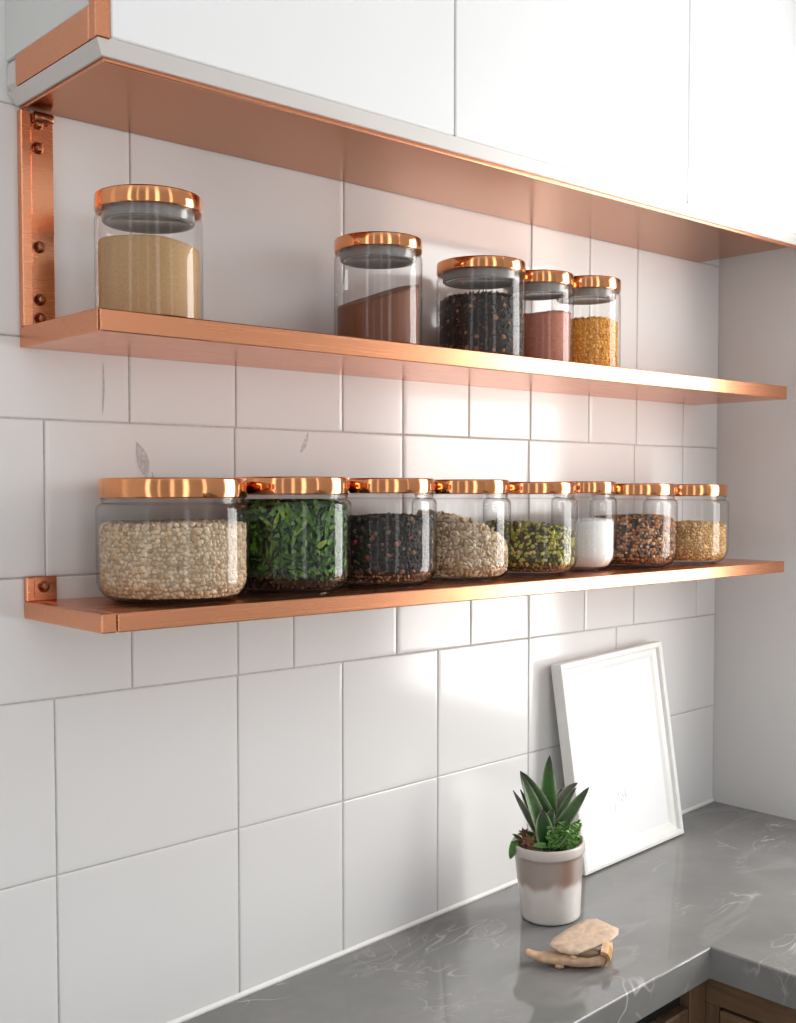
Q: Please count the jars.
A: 13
